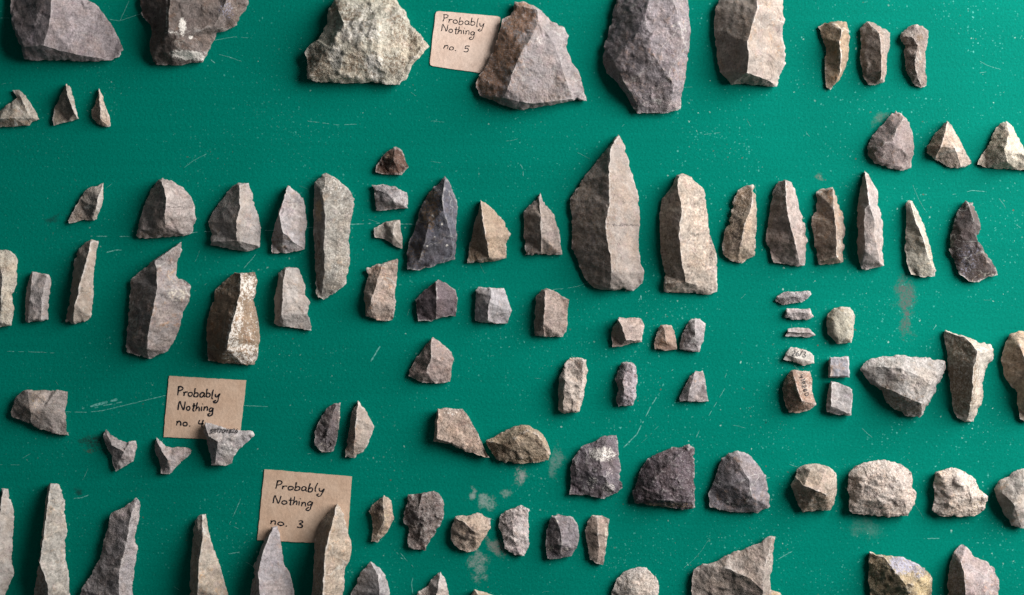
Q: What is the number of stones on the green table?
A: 96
